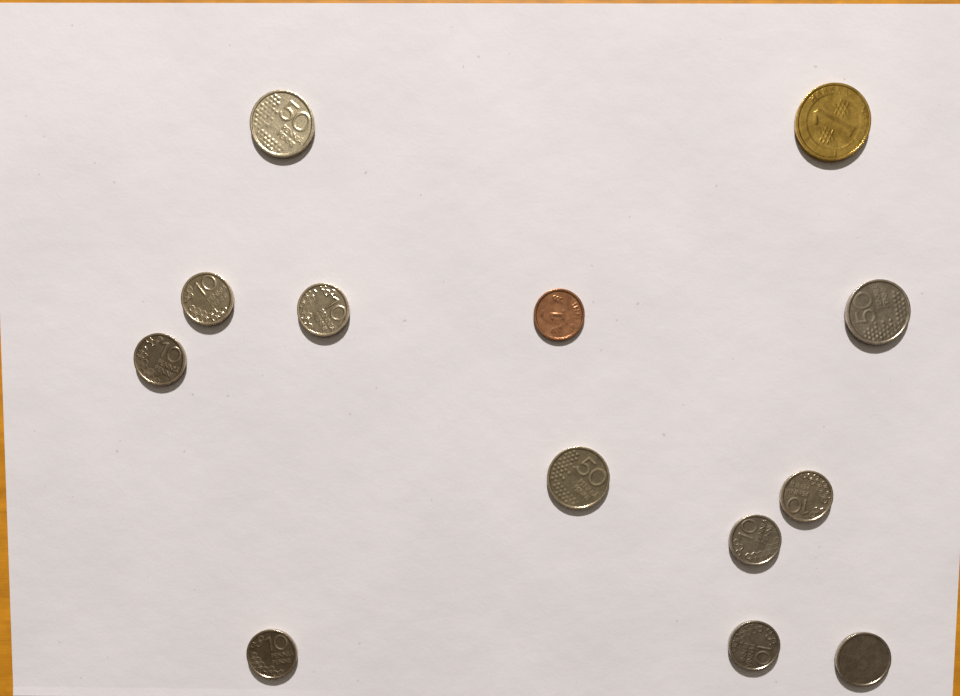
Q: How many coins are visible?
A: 13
